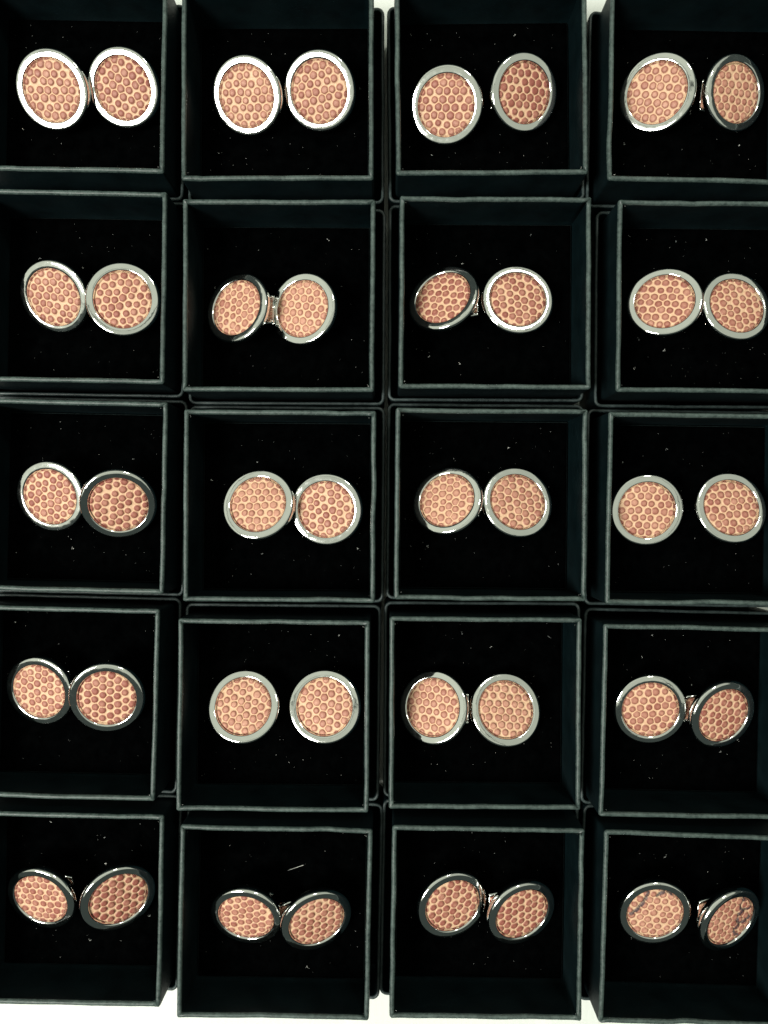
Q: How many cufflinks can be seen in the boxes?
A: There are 40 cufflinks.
